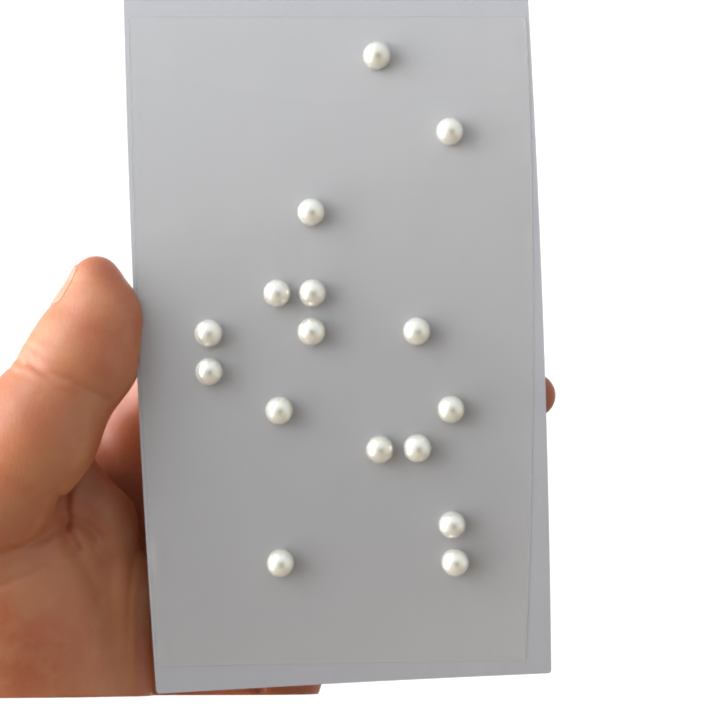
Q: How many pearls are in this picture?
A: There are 16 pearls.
